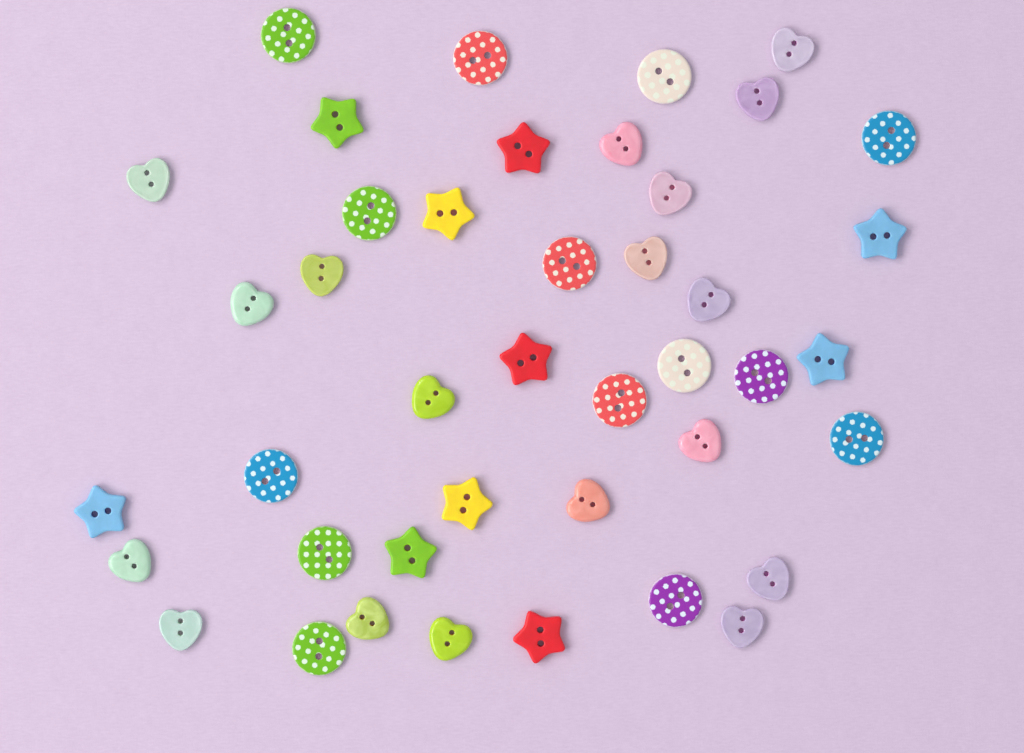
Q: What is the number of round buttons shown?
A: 14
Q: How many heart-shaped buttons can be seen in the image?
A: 18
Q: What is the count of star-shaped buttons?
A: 10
